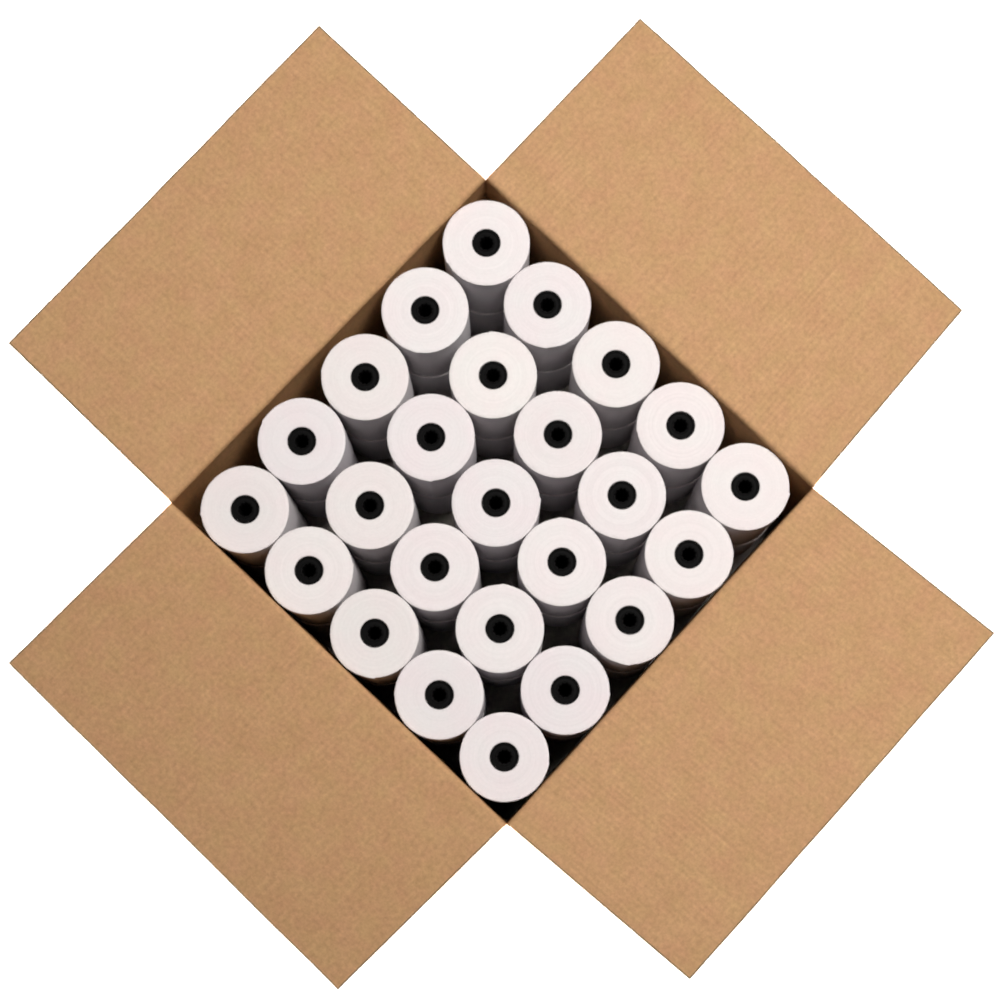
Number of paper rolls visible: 25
